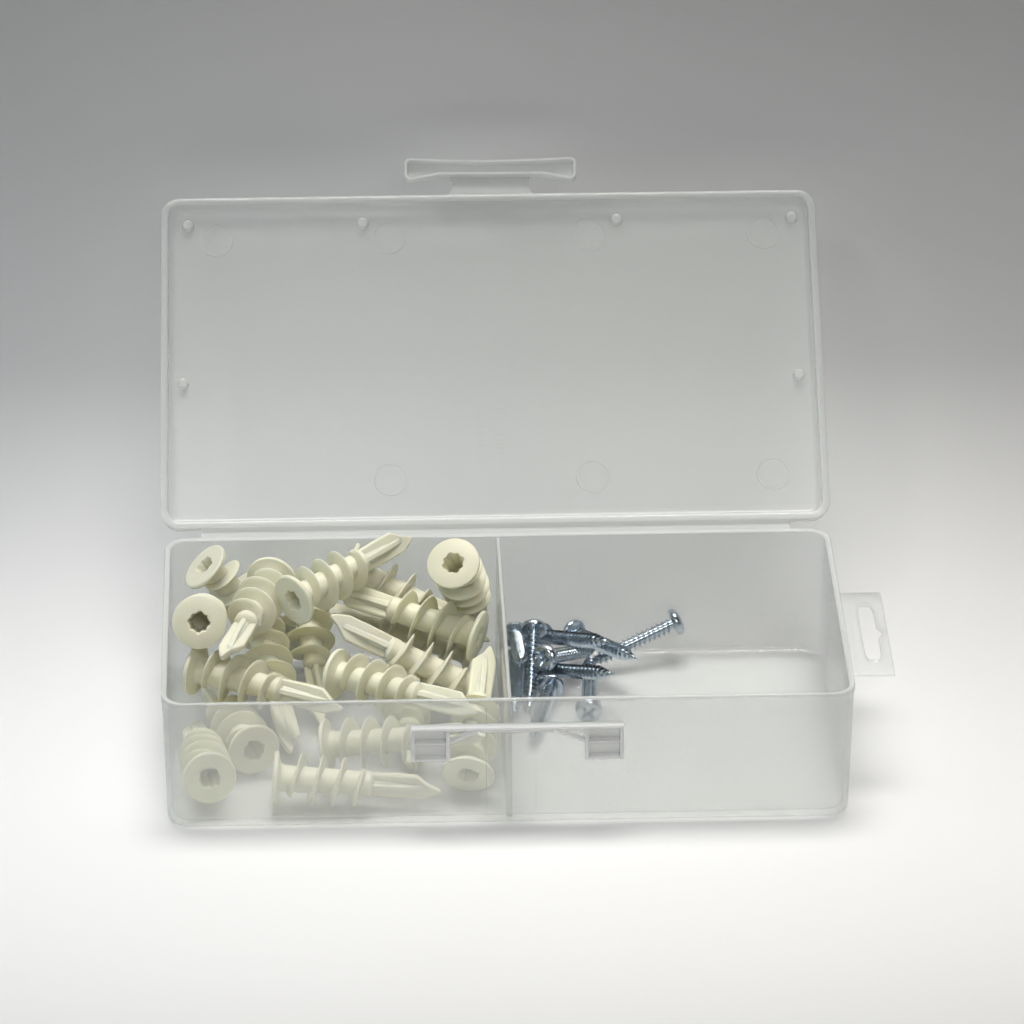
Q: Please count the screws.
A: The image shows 10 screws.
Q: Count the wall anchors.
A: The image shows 19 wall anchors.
